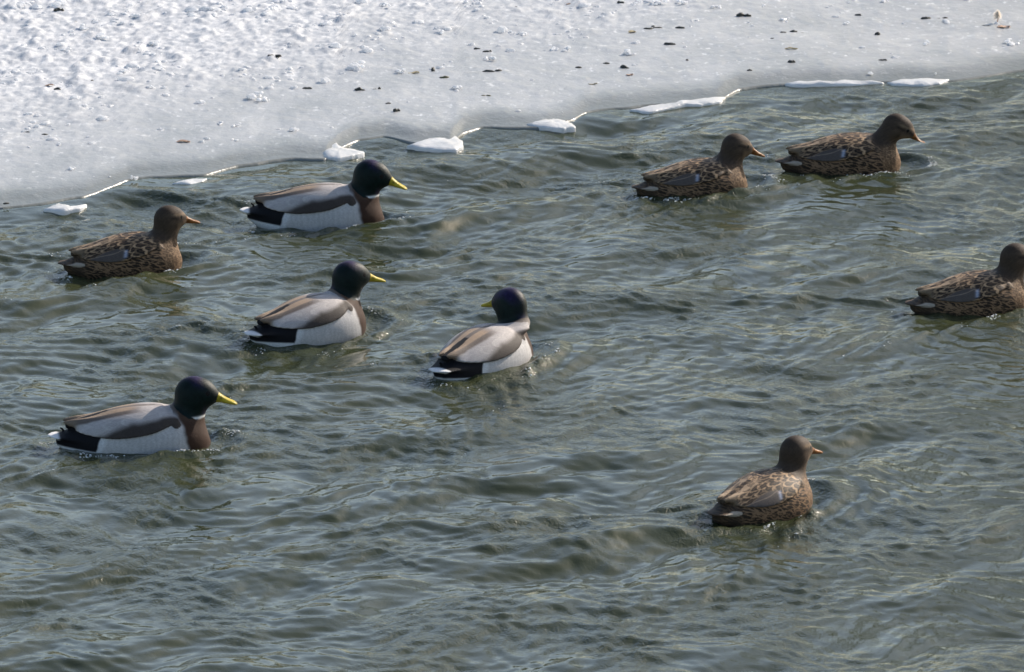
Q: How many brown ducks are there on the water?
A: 5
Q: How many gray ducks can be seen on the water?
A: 4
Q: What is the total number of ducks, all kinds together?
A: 9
